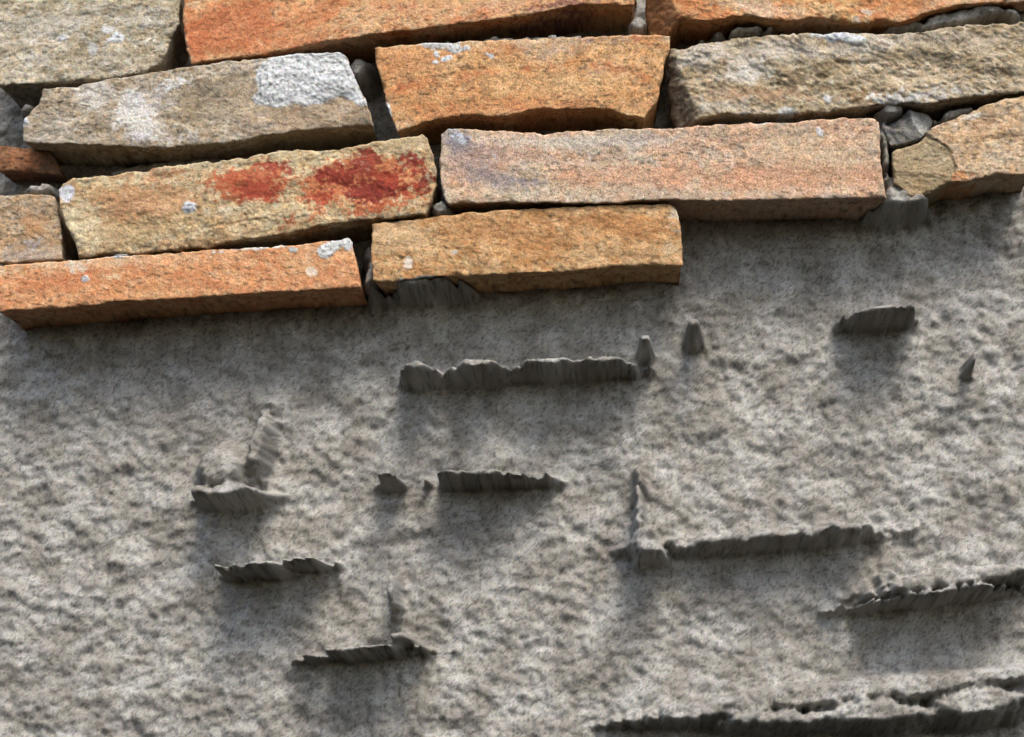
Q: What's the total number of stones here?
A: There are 14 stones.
